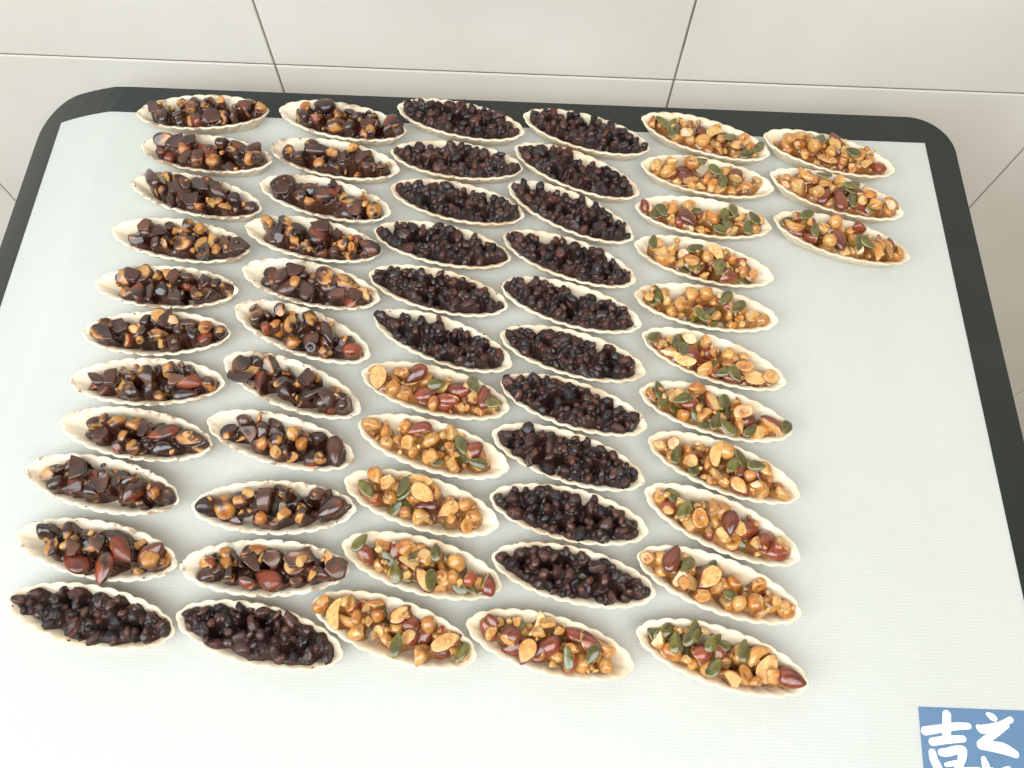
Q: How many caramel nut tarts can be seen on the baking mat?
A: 20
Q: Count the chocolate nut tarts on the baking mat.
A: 20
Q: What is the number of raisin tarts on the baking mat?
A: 18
